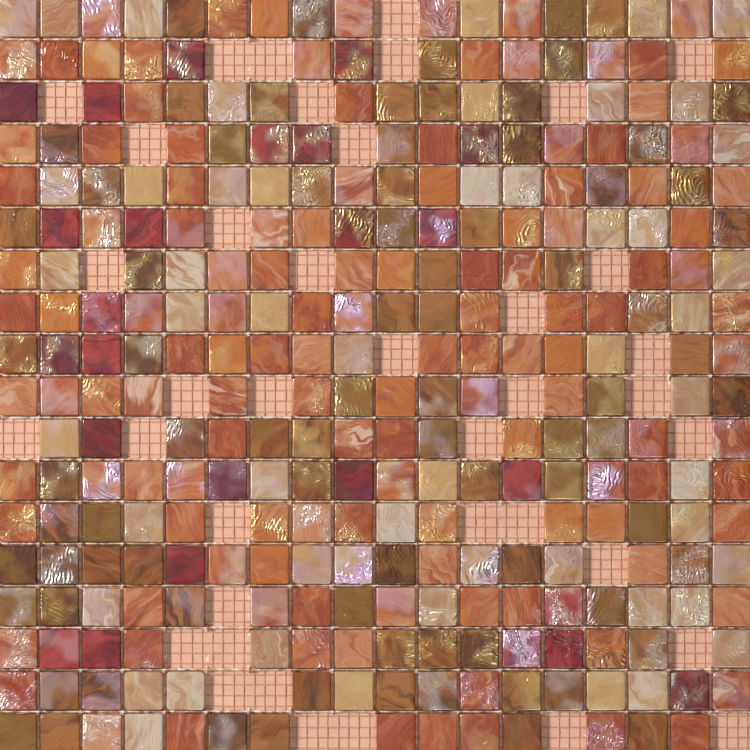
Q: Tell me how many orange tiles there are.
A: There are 127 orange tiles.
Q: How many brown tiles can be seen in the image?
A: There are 81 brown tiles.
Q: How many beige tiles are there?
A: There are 52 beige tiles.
